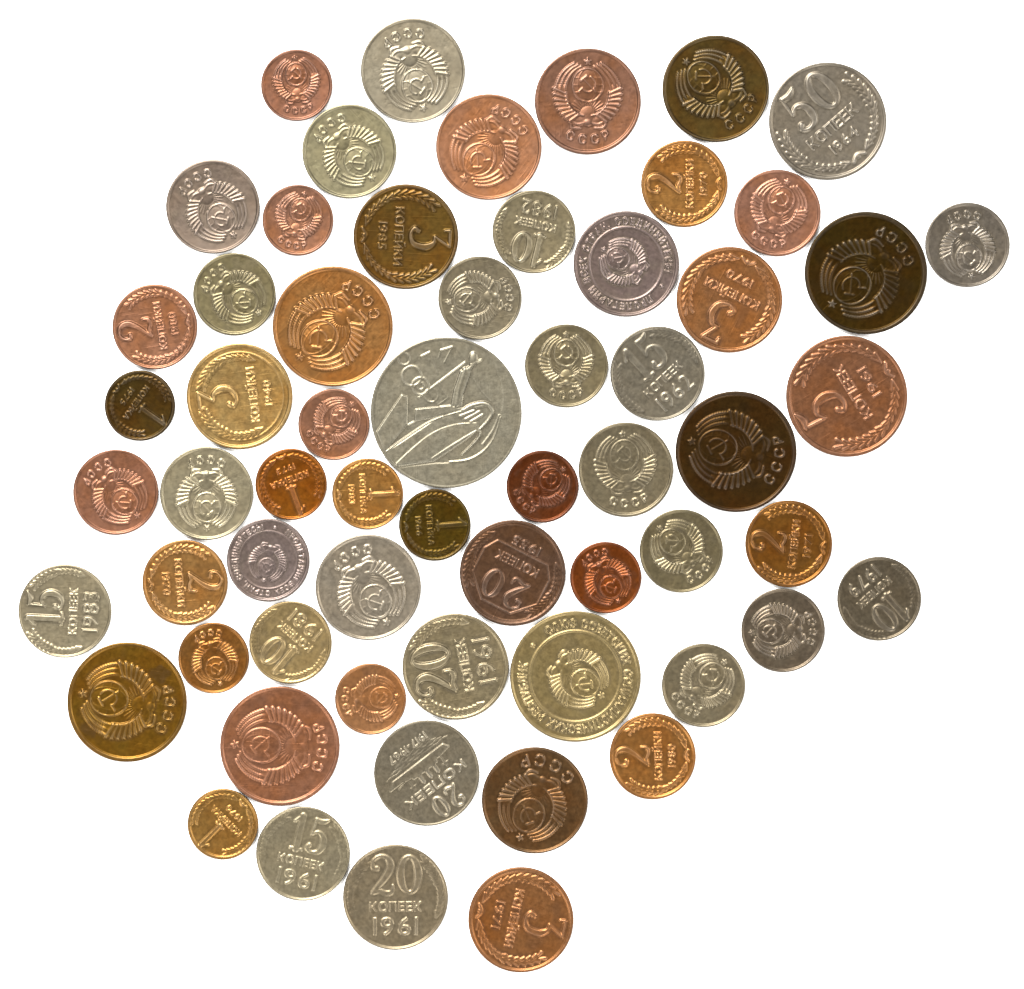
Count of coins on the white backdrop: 61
